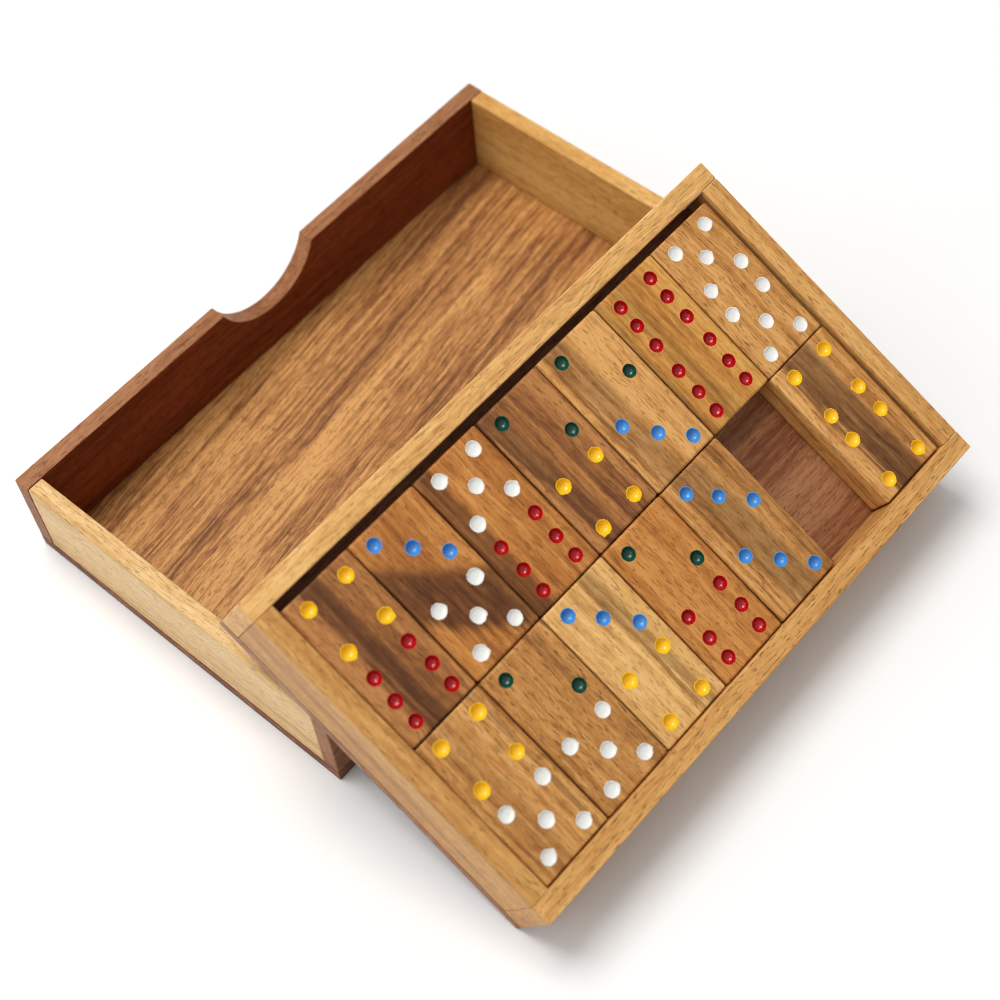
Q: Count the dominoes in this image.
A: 13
